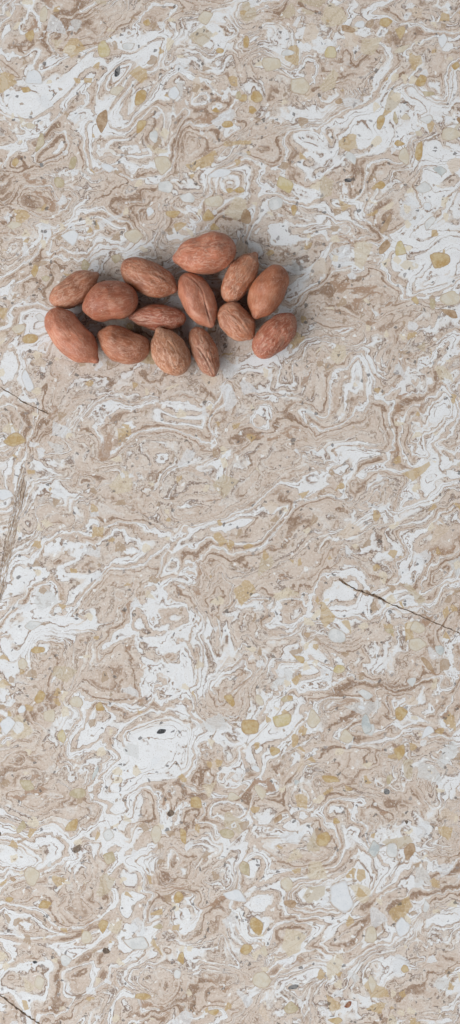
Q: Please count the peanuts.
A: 14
